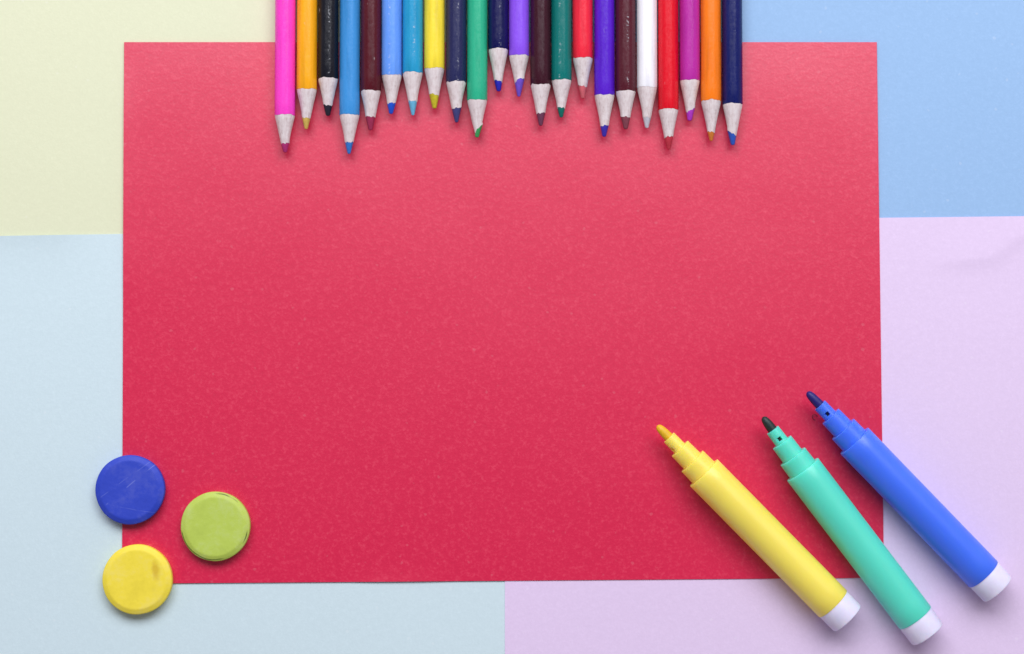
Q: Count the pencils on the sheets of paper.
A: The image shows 22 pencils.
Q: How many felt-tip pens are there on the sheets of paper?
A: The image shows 3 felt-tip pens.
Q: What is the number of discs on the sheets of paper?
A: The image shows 3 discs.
